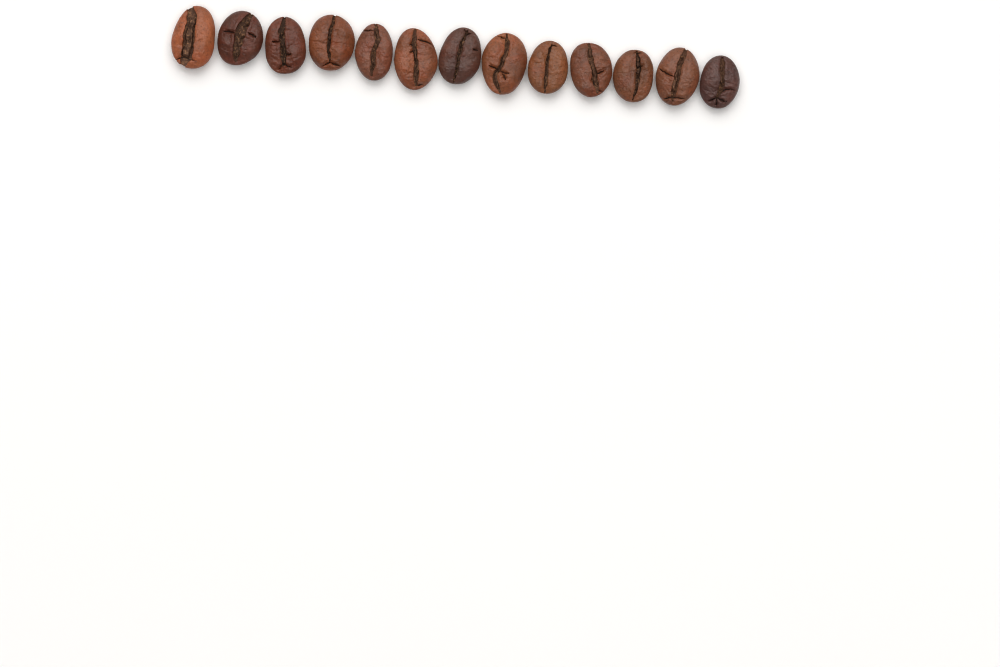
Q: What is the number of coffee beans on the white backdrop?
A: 13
